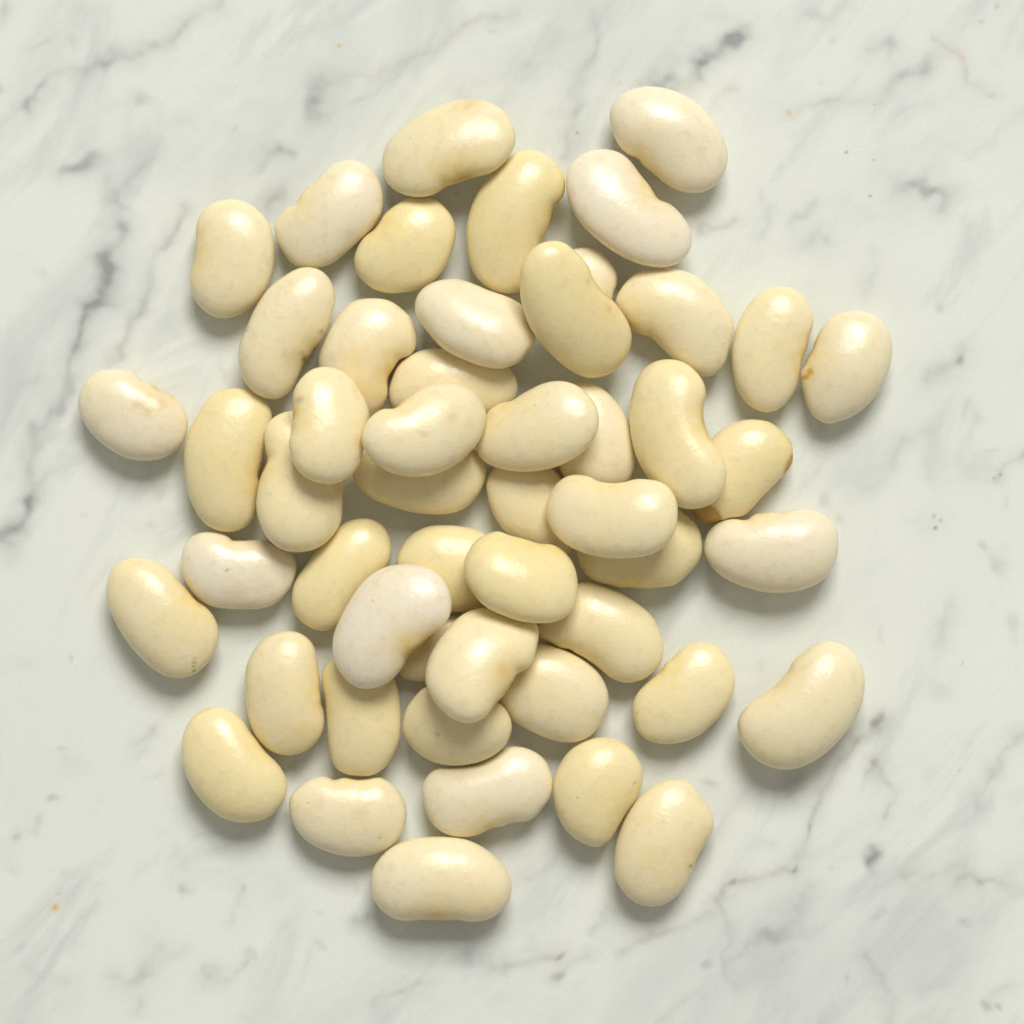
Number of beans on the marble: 51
